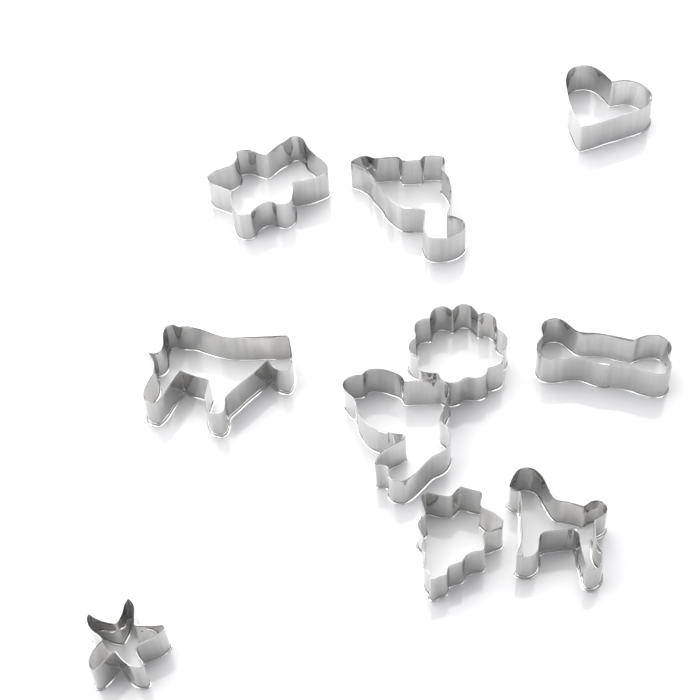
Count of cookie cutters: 10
